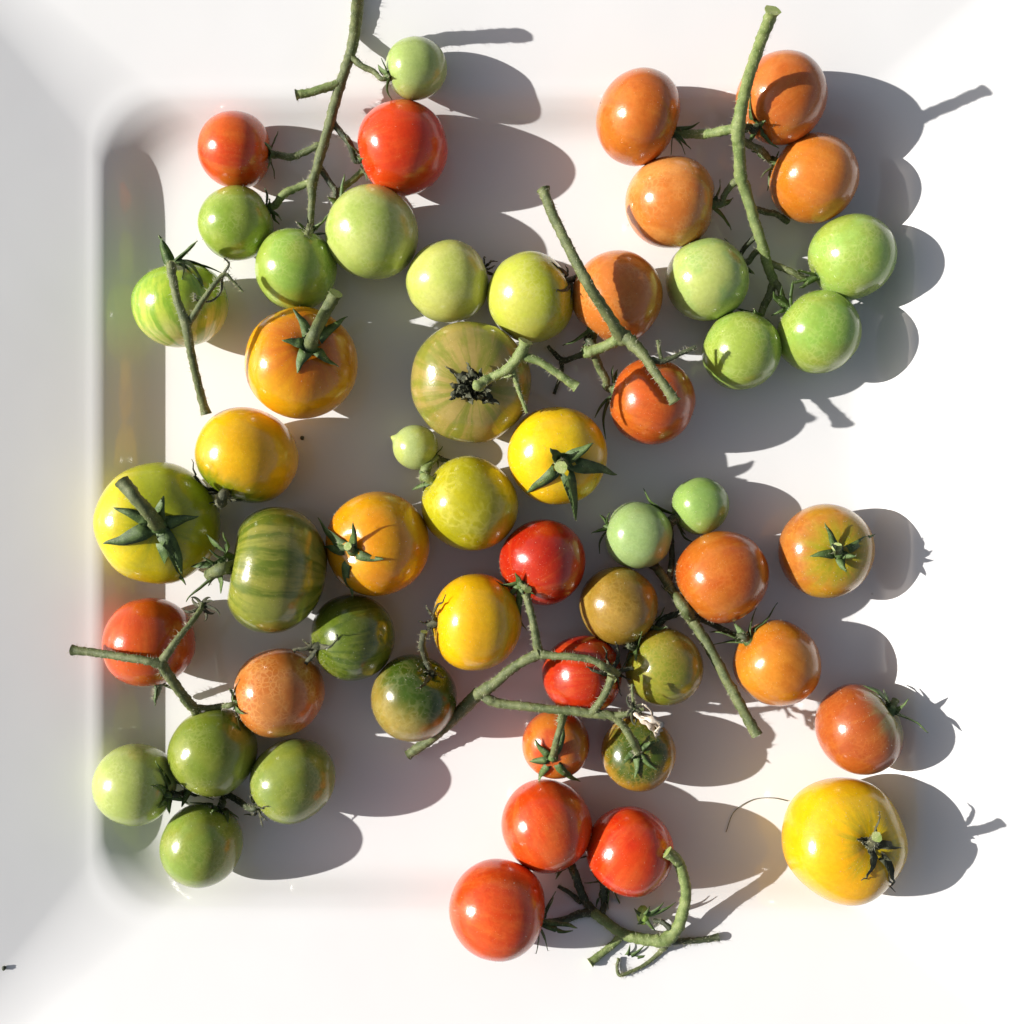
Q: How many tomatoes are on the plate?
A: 53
